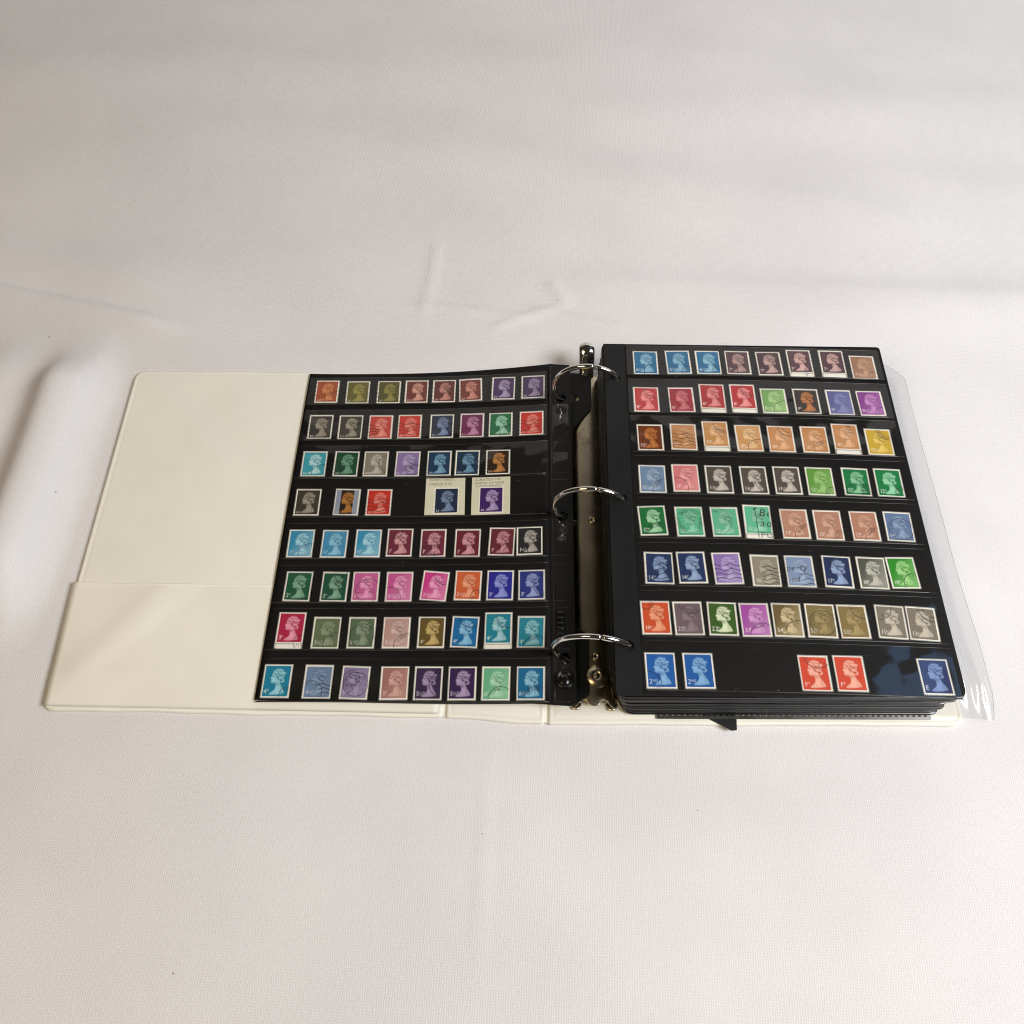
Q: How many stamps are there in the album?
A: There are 122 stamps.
